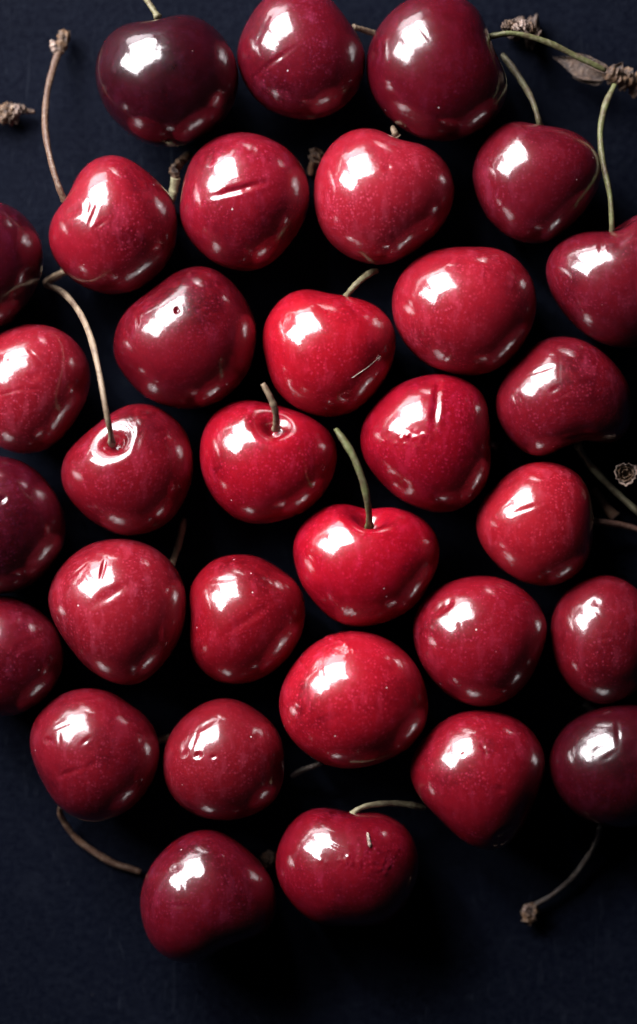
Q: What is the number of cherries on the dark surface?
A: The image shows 32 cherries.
